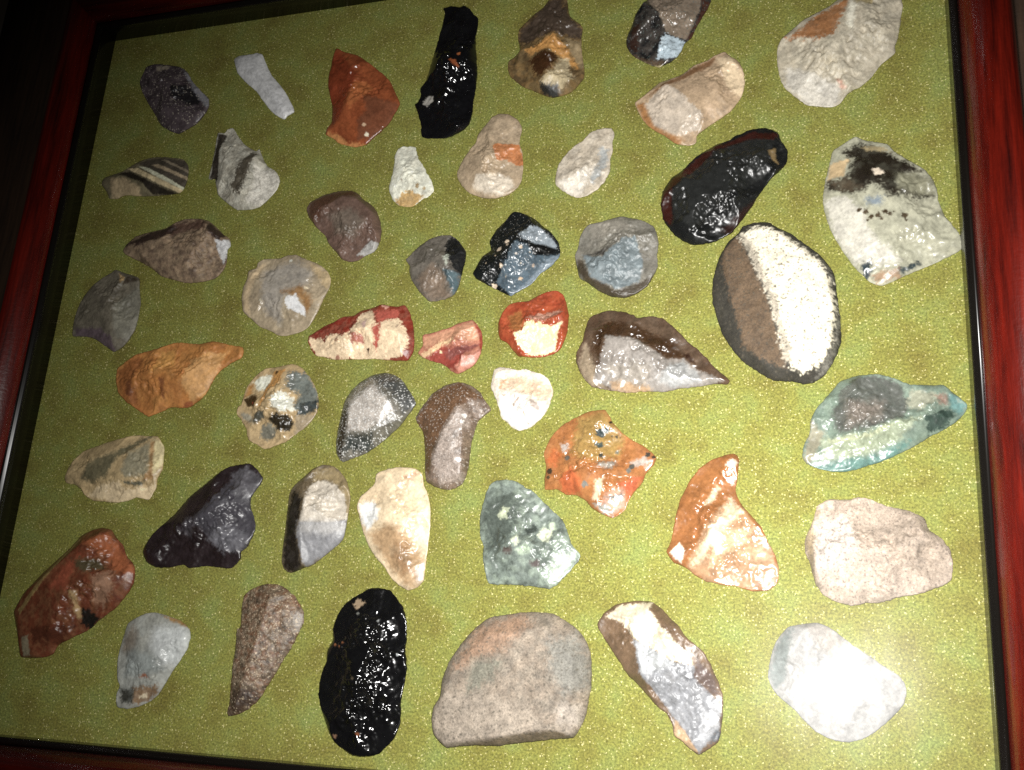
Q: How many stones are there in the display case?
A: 48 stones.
